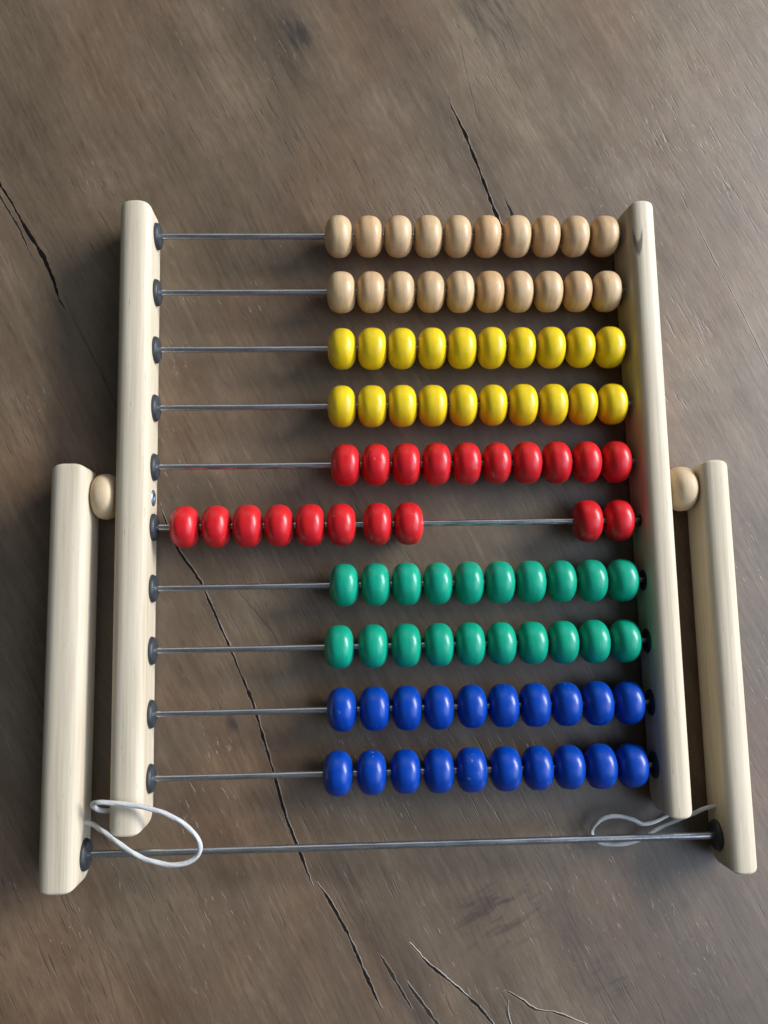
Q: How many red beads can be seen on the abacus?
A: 20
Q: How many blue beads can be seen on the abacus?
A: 20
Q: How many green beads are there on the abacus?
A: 20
